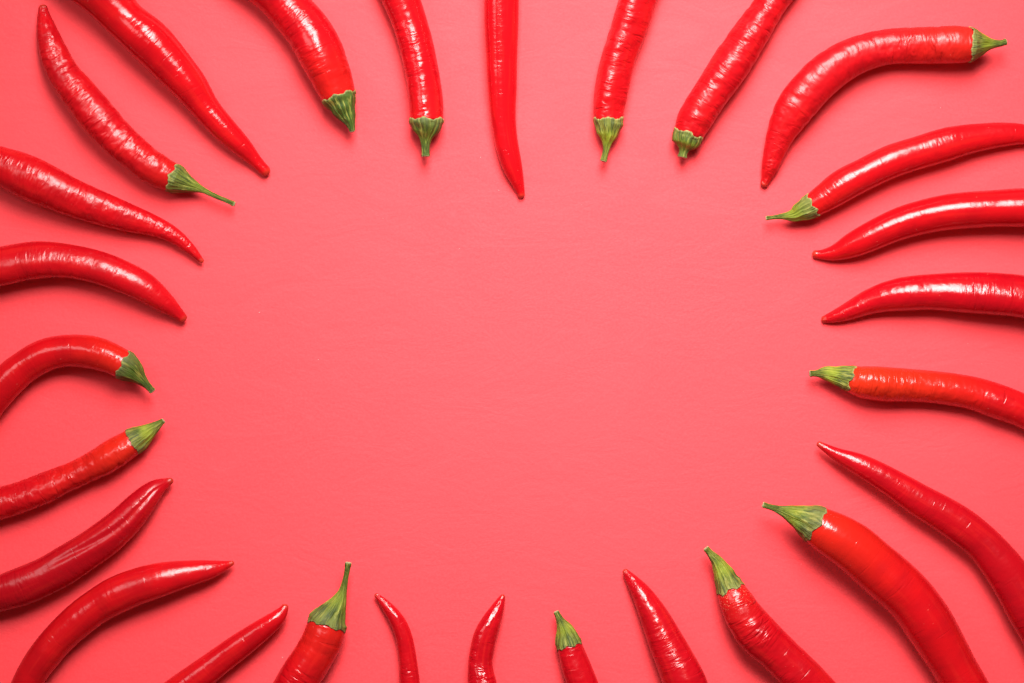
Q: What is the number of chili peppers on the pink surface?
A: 27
